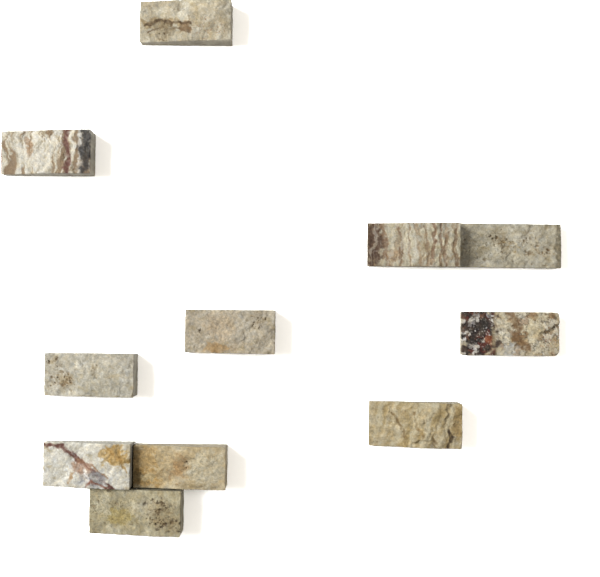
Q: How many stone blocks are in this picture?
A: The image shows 11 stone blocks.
